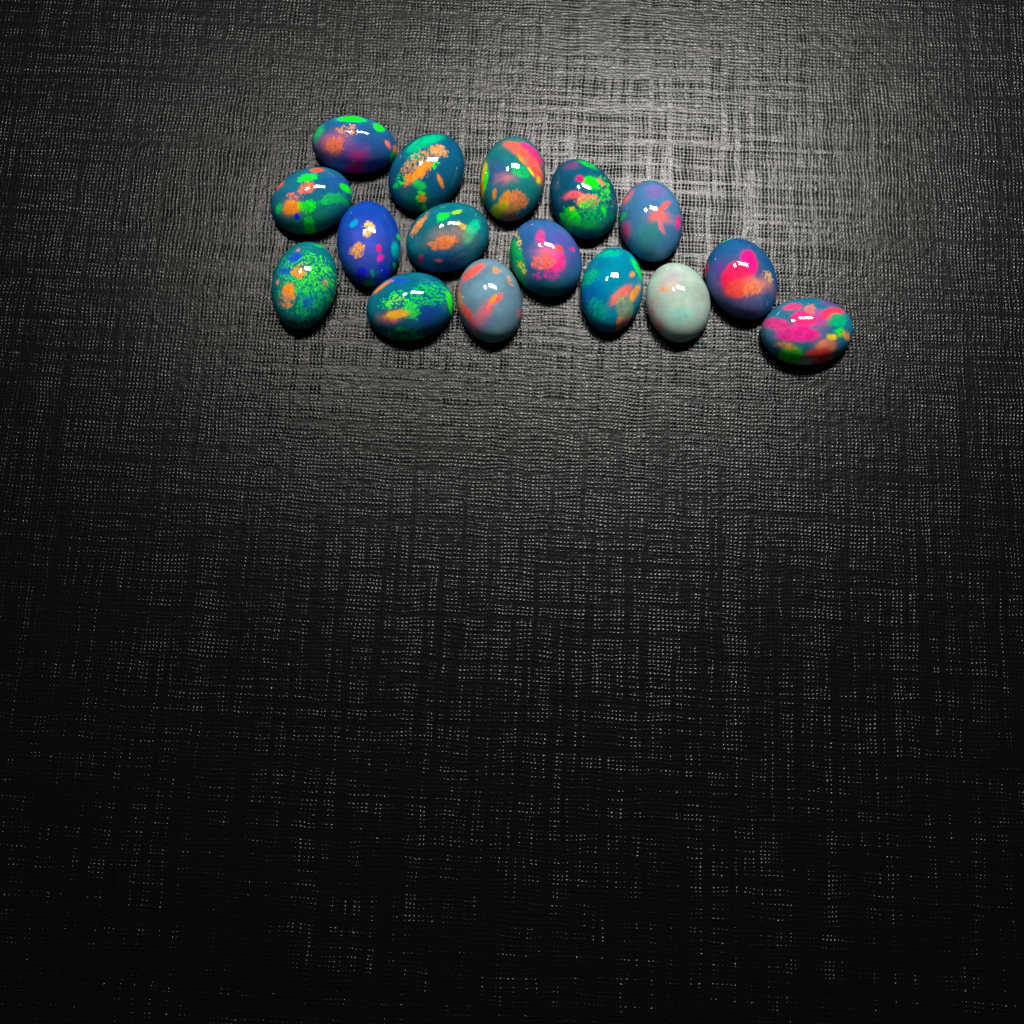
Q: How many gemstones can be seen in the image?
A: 16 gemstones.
